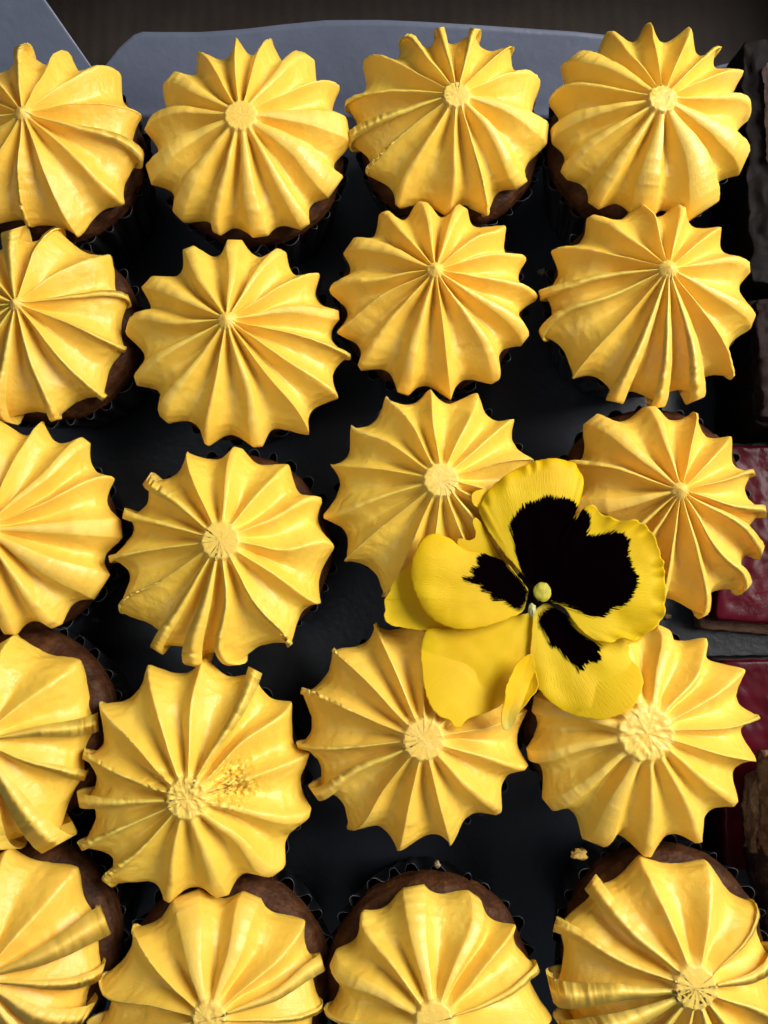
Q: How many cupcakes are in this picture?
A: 20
